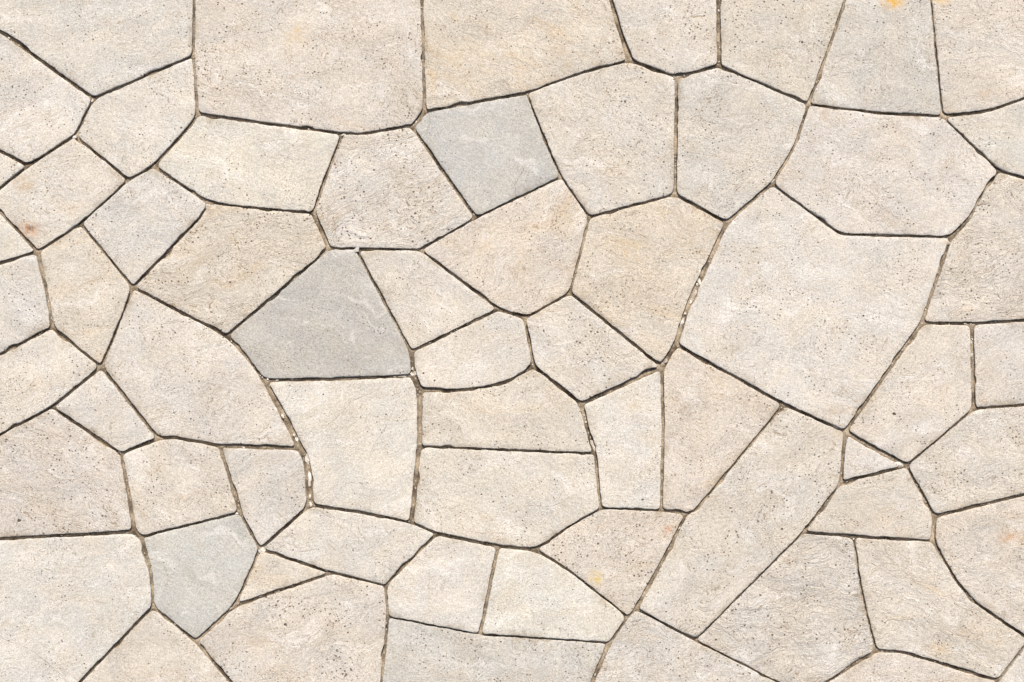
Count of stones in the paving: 64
